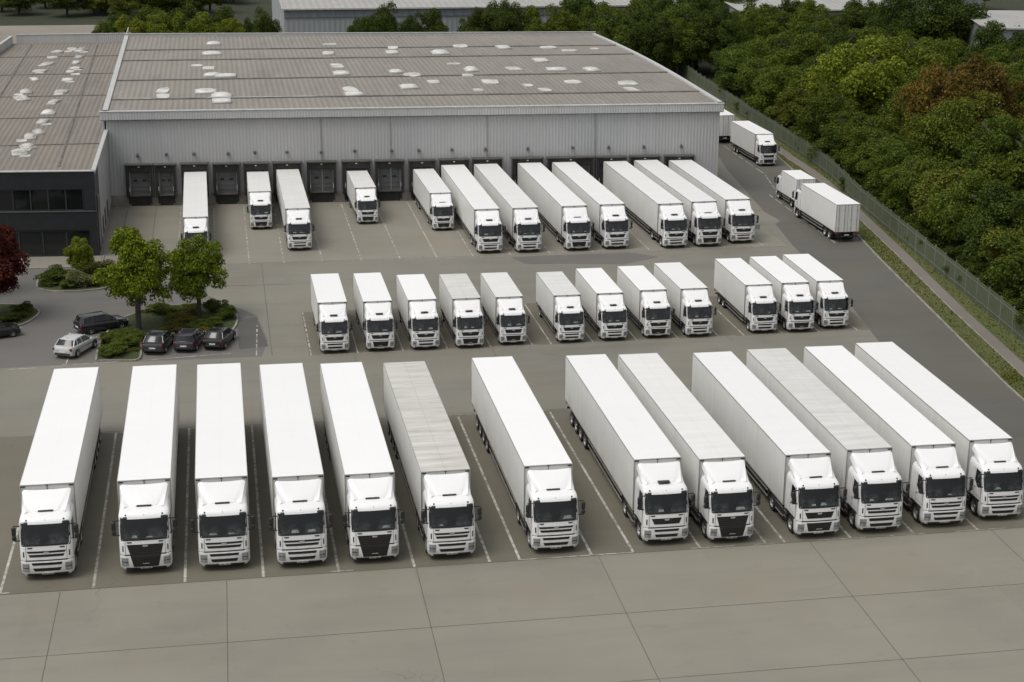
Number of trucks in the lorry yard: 41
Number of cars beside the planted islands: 6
